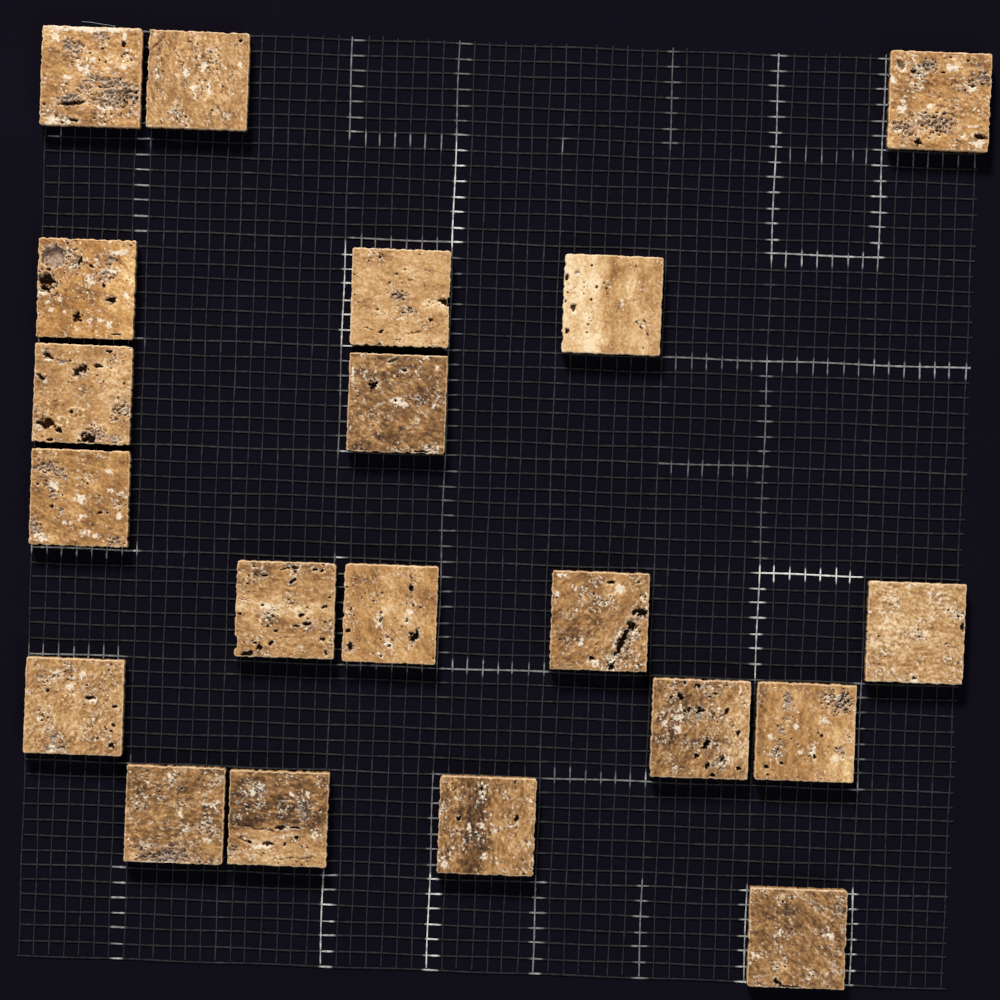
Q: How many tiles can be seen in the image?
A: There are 20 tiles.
